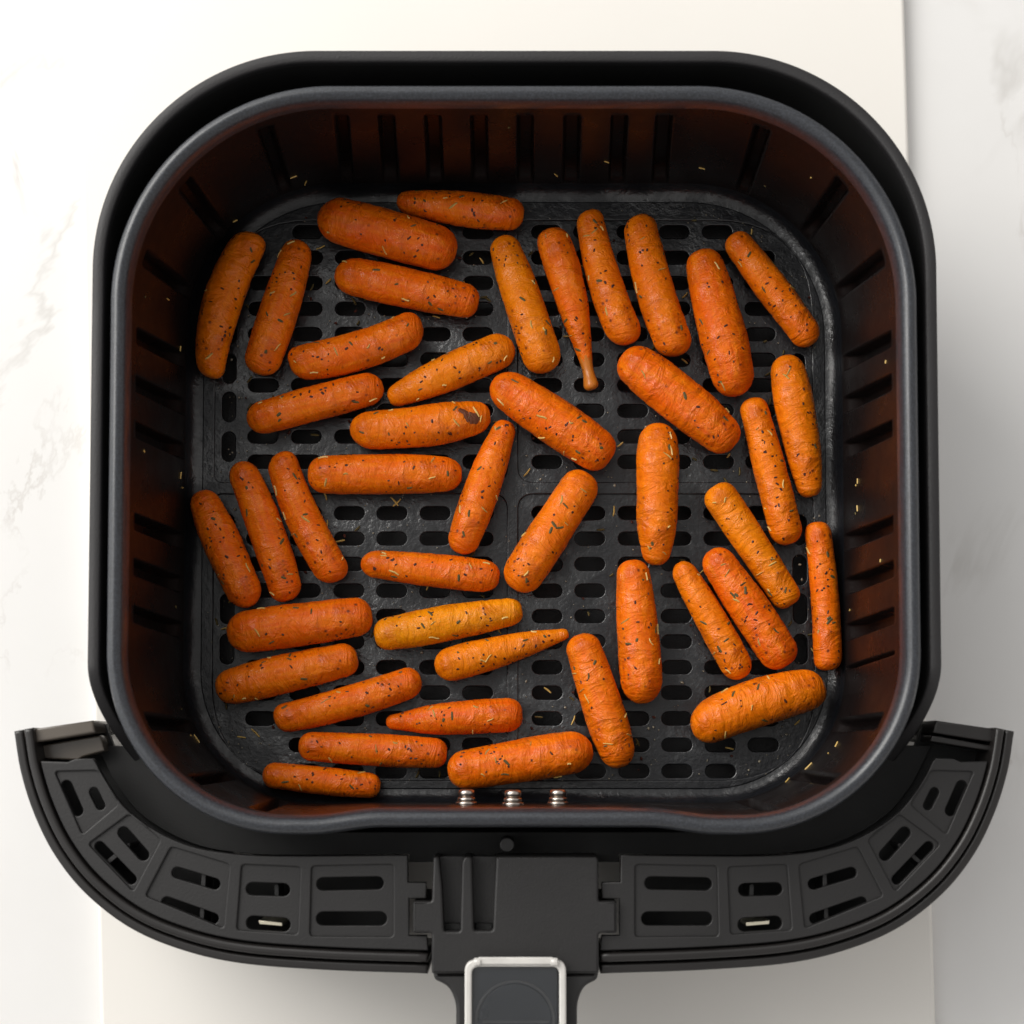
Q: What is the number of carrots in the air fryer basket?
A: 43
